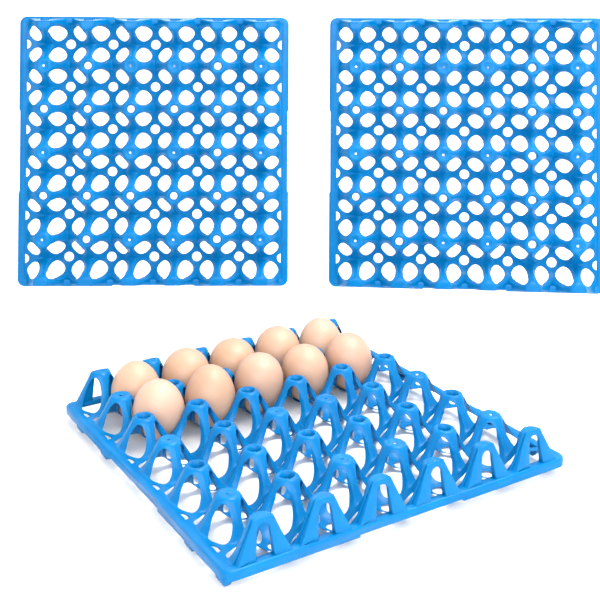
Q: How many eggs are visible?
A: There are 10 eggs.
